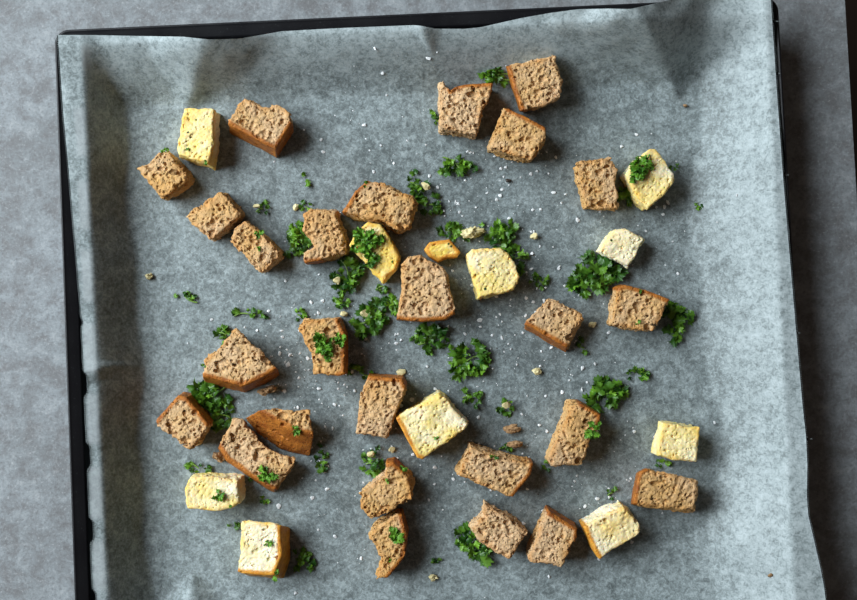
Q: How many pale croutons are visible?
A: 11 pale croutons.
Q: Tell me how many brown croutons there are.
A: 26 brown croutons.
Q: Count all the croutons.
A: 37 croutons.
